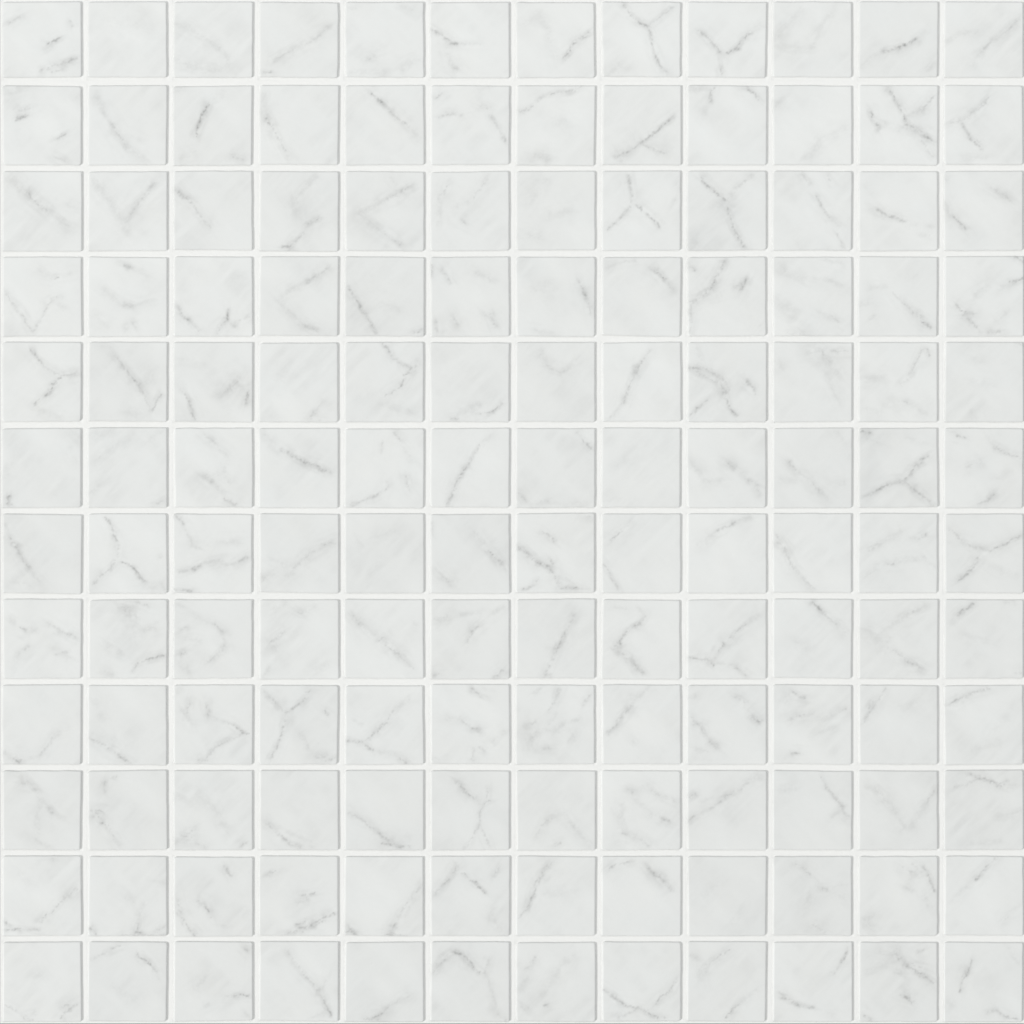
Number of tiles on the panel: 144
